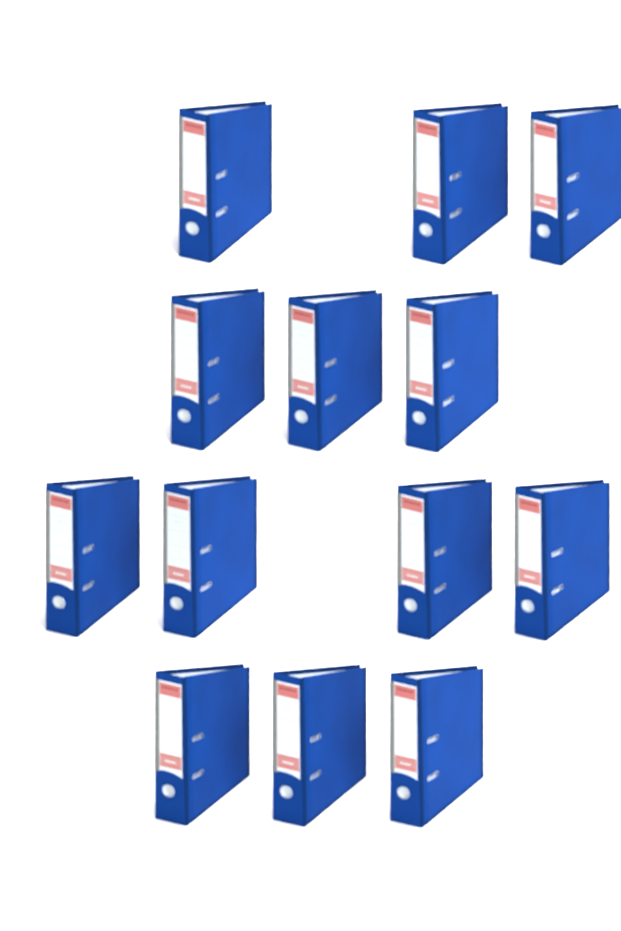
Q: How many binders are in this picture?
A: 13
